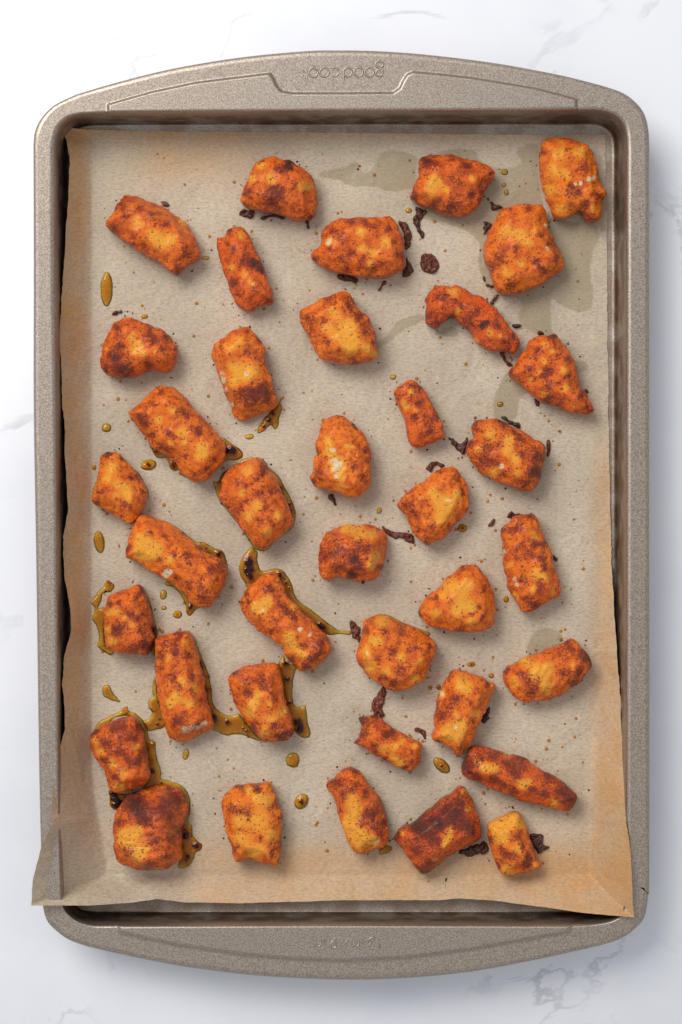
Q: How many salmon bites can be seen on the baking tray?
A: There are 38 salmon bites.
